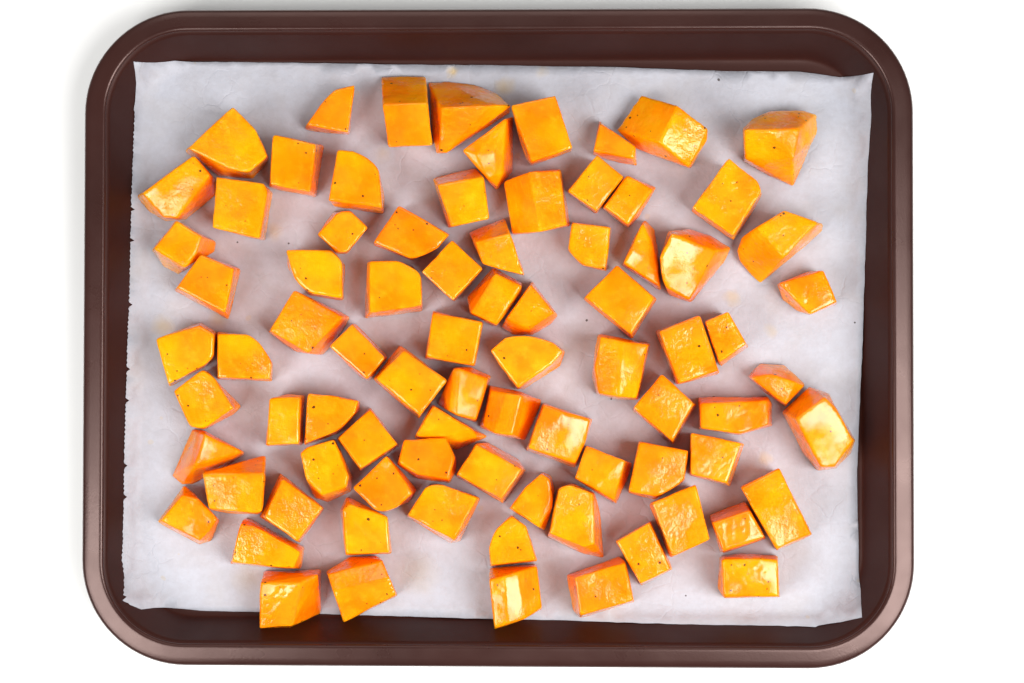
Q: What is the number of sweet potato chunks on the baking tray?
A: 82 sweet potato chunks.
